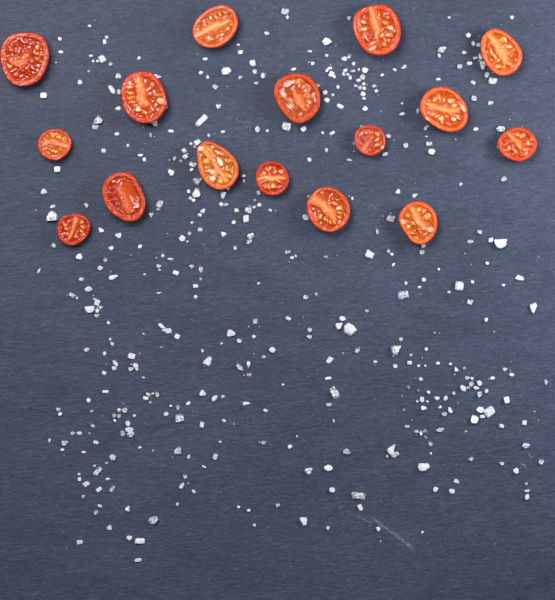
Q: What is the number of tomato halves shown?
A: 16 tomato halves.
